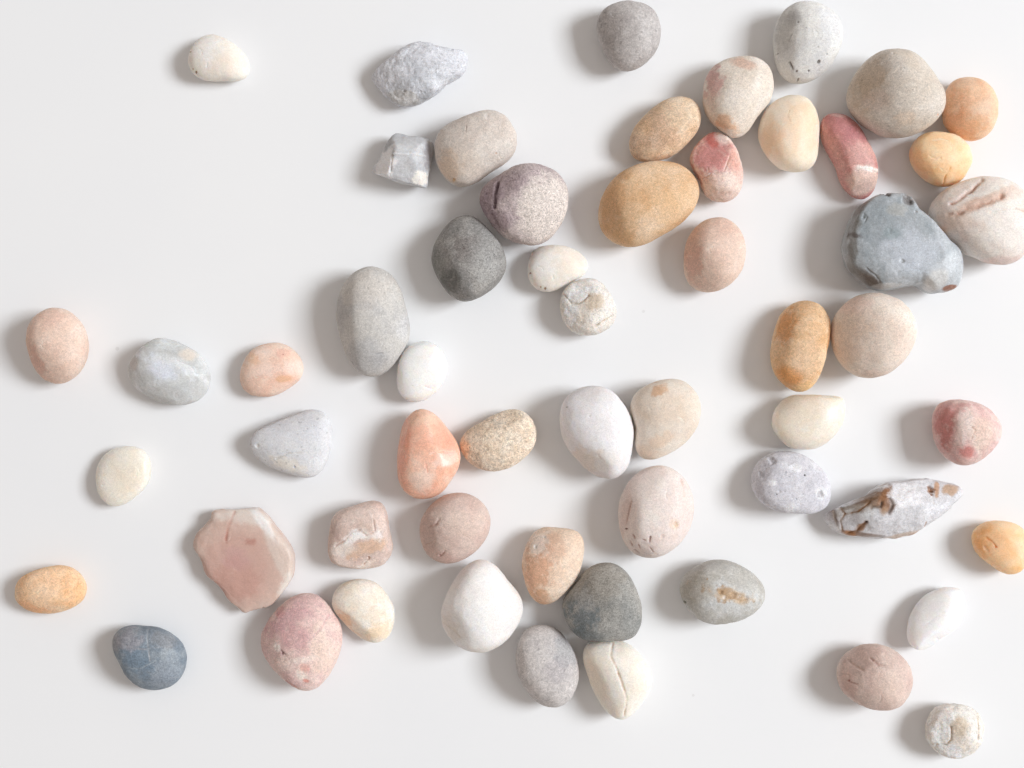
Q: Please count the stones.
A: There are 57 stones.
